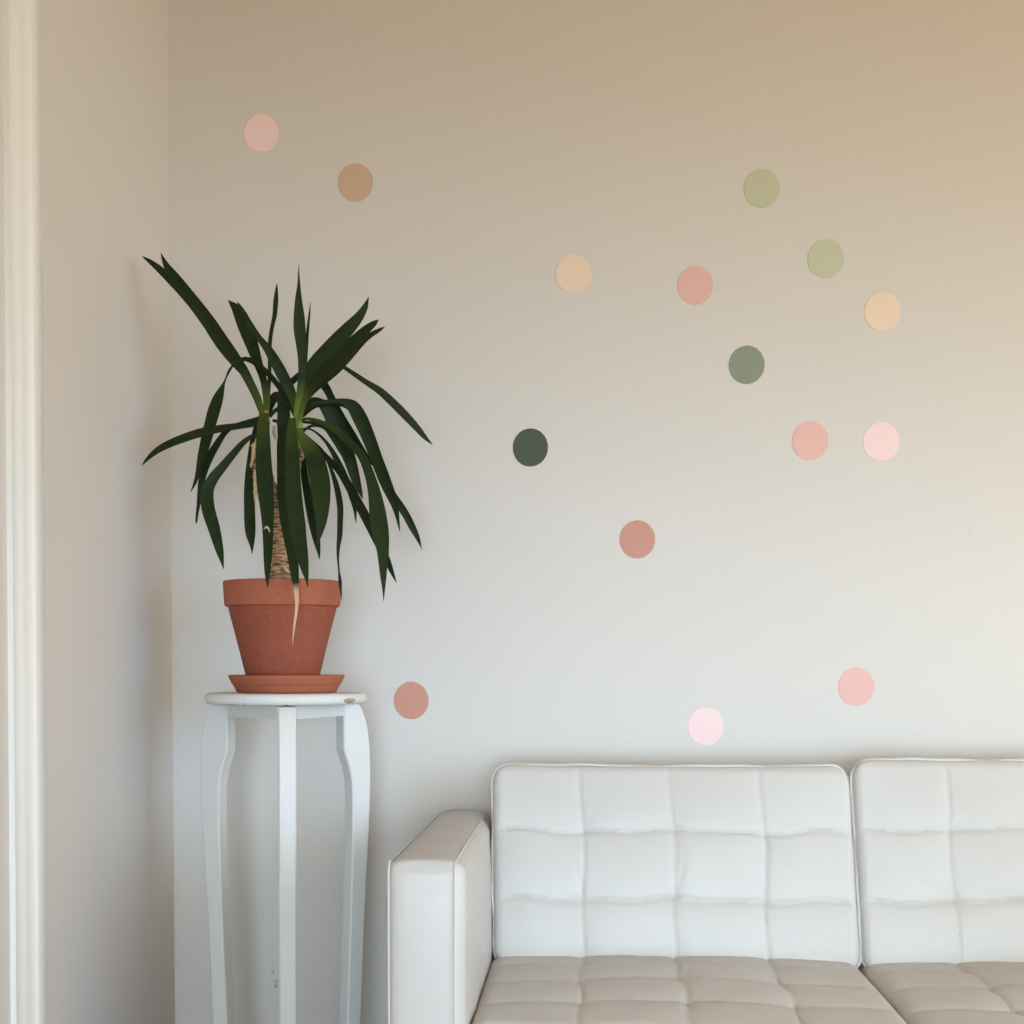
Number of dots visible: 15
